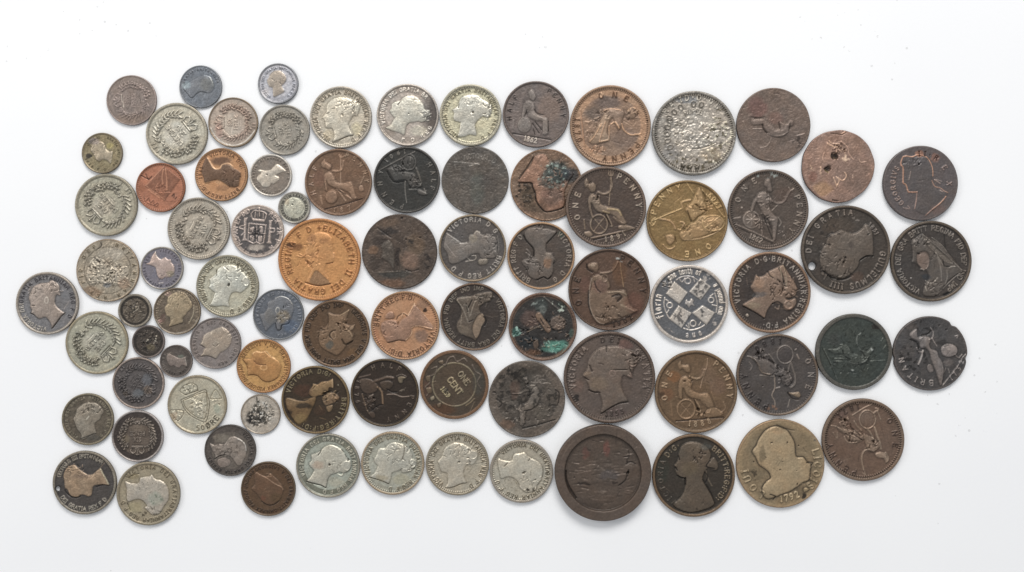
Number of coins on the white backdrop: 81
